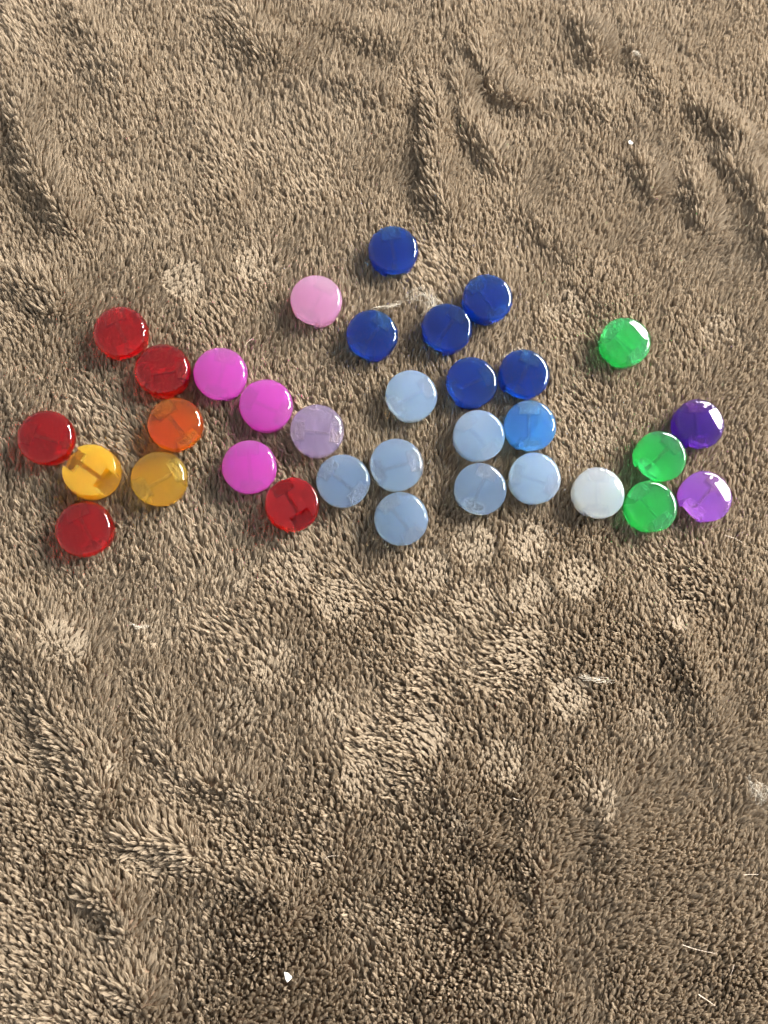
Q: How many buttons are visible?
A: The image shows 33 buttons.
